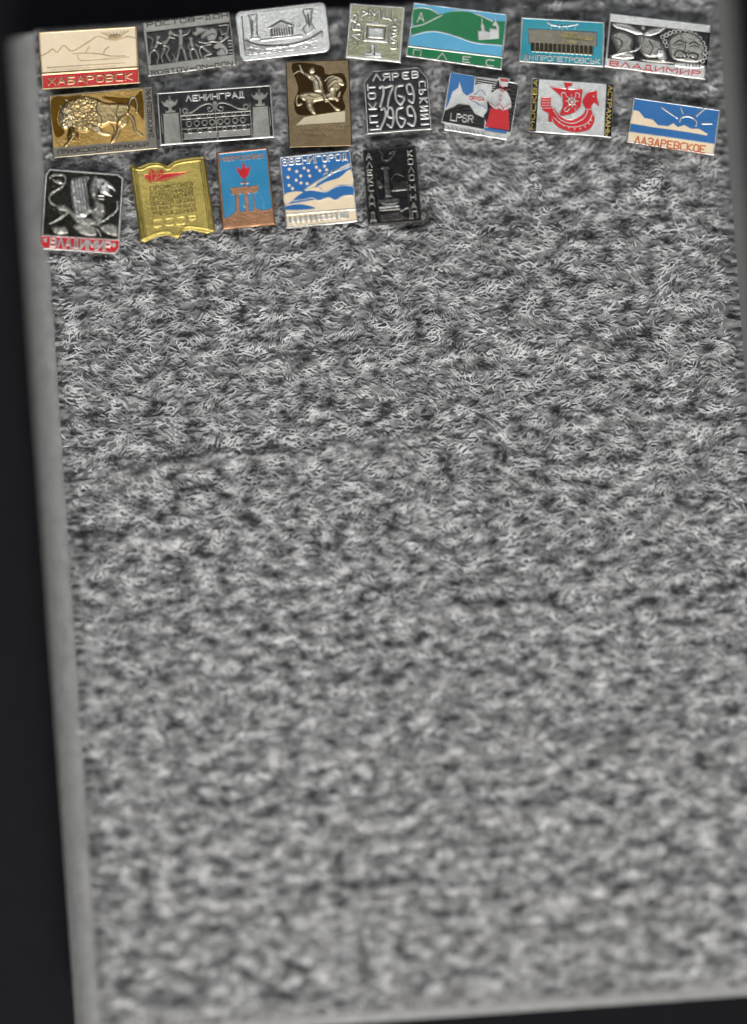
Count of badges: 19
